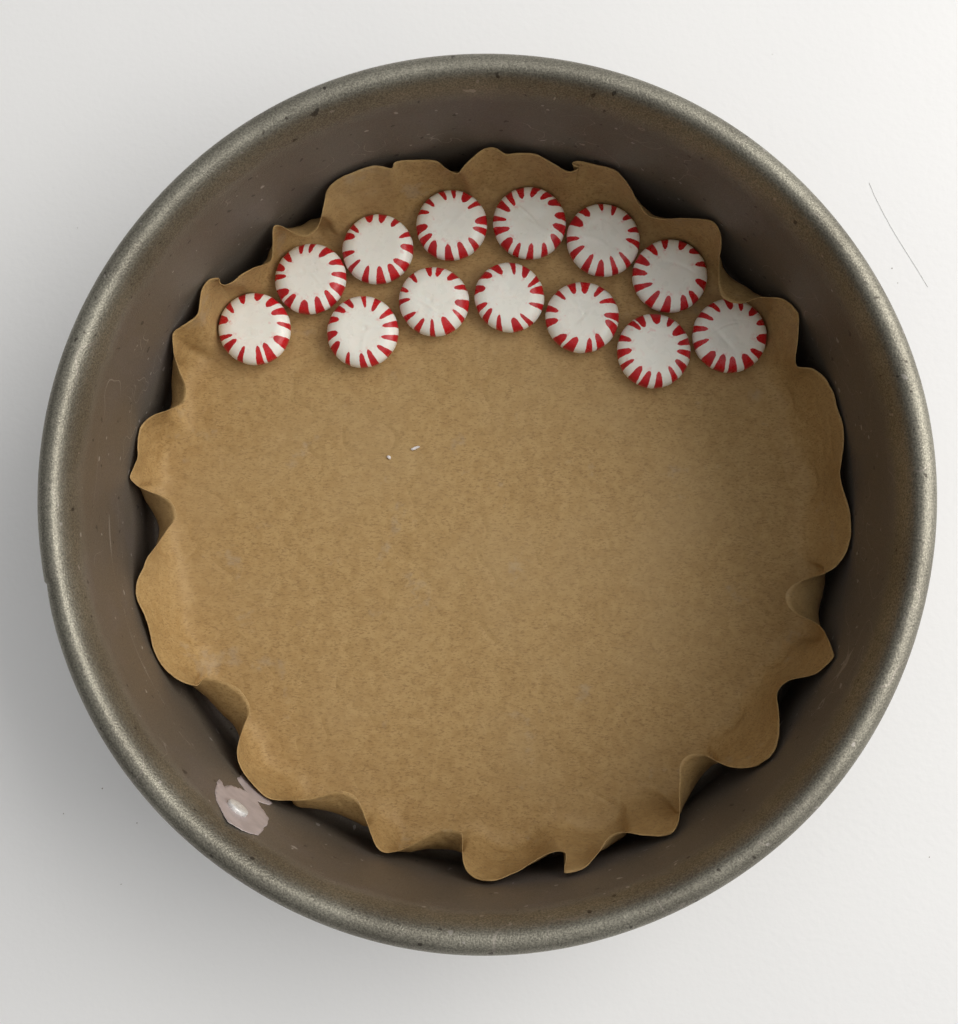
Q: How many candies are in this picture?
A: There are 13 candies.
